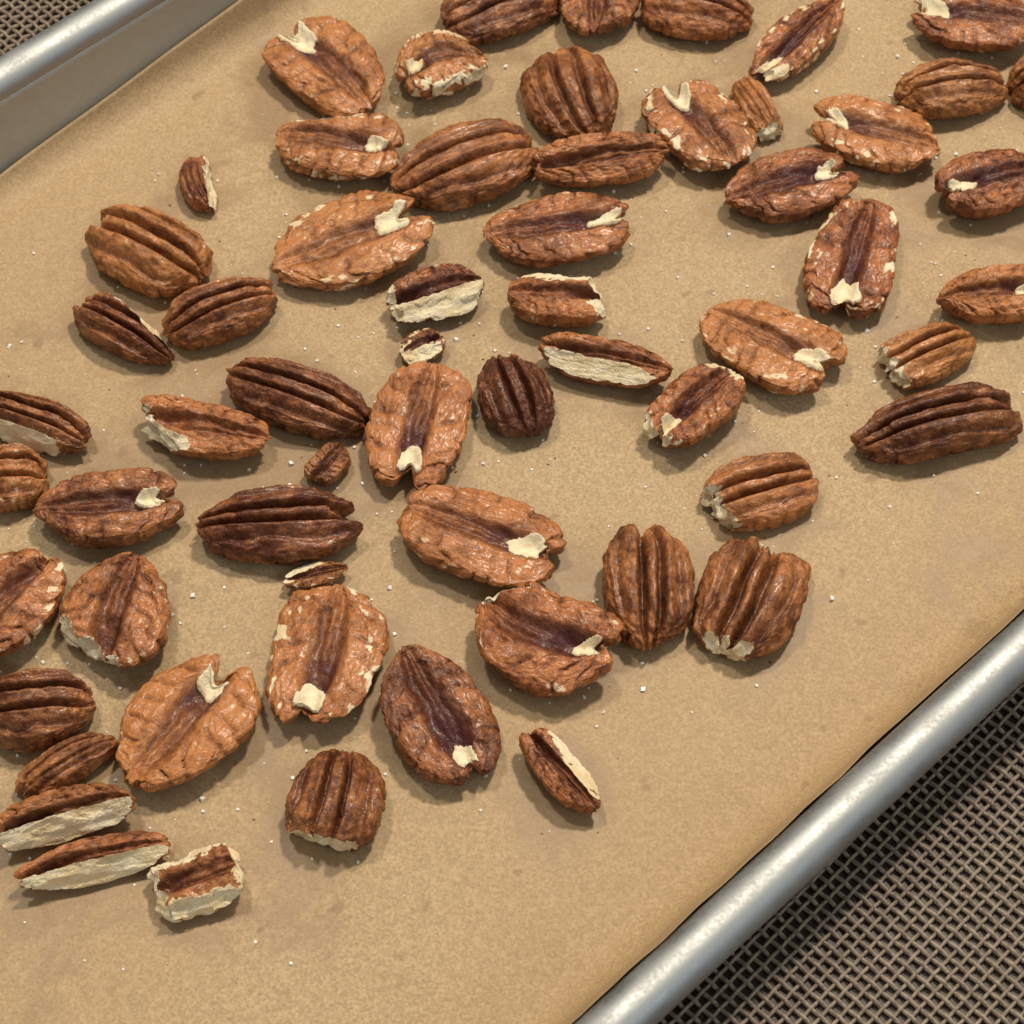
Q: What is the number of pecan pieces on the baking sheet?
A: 61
